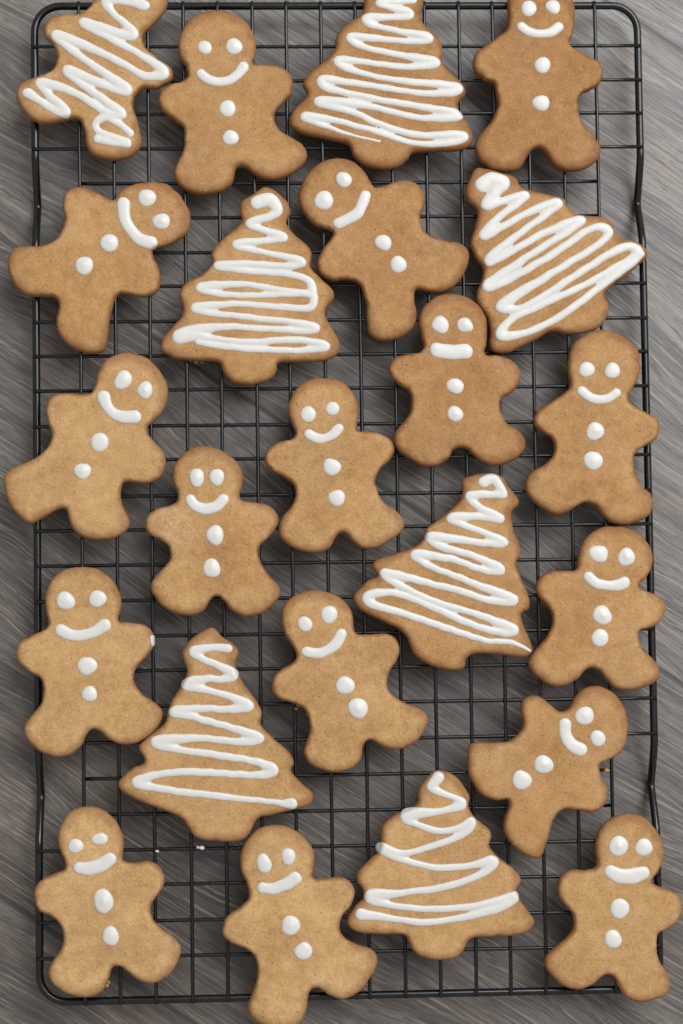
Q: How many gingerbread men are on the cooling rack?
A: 16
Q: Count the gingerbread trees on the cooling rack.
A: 6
